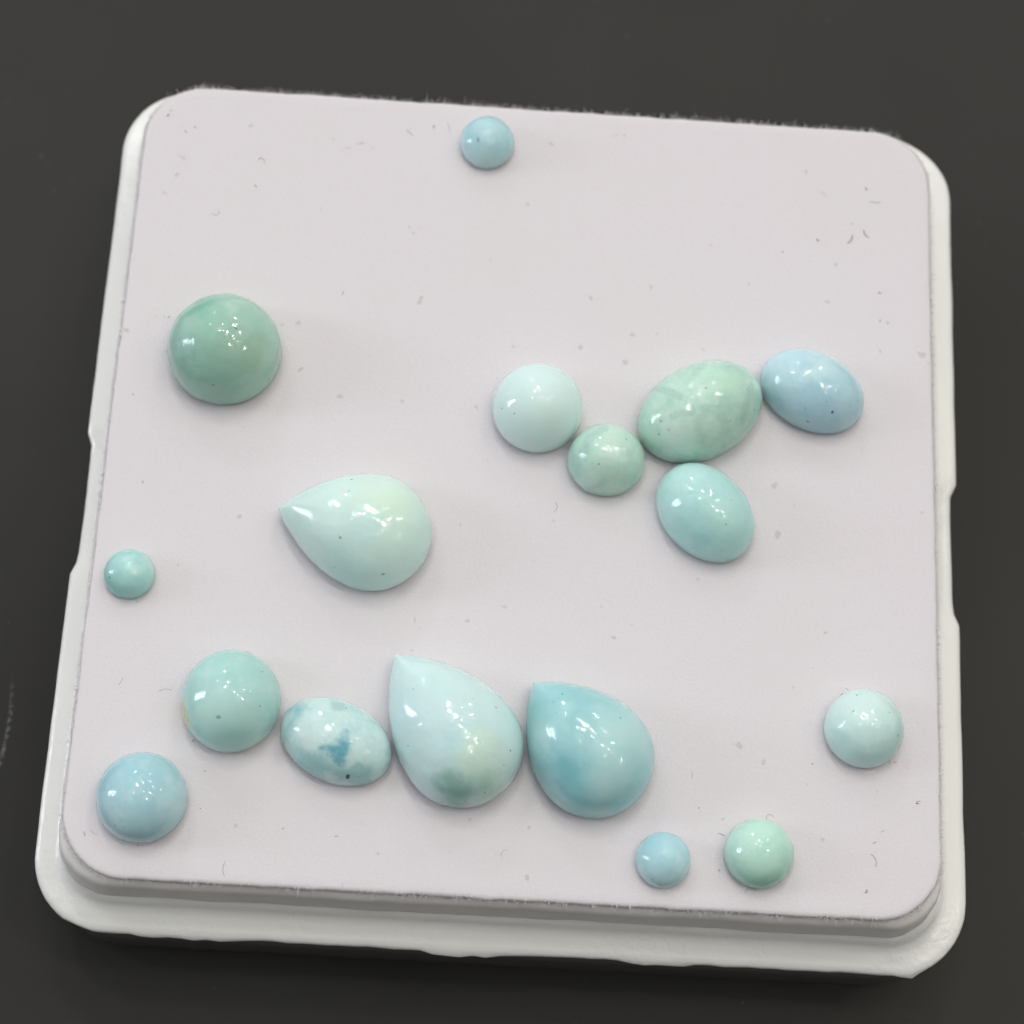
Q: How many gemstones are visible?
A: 17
